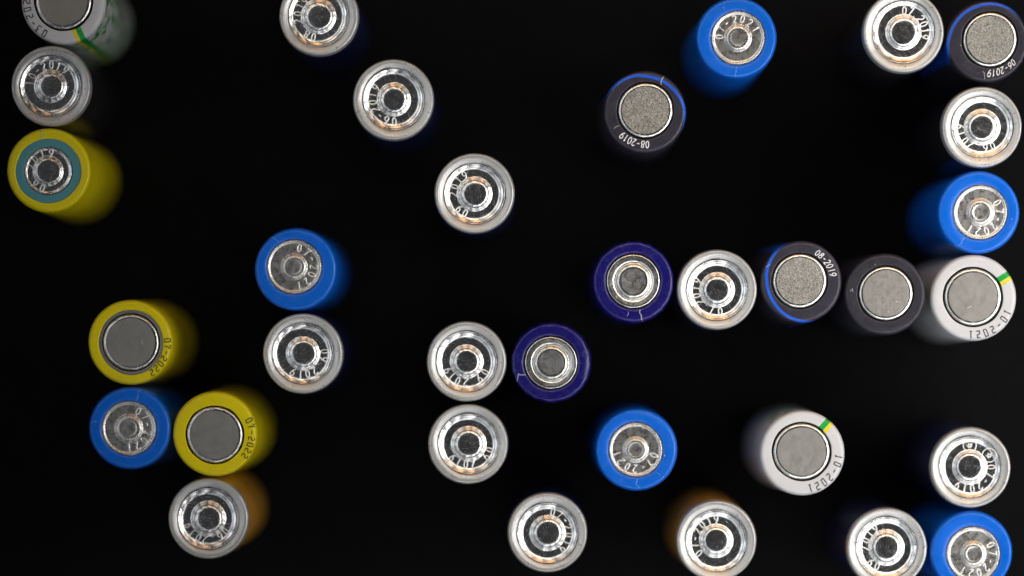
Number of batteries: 33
